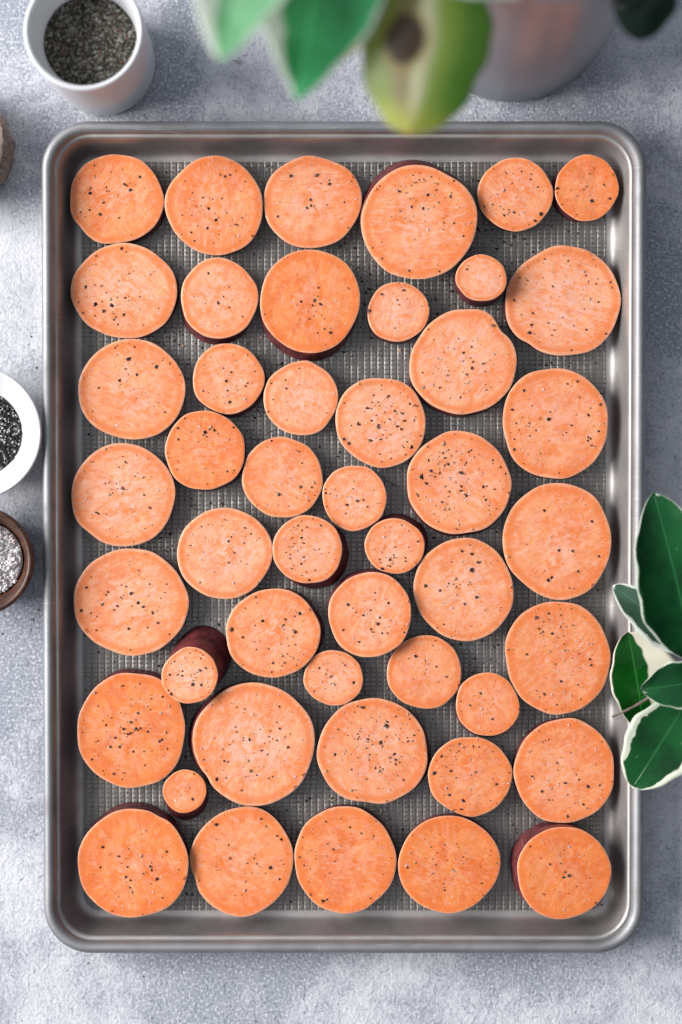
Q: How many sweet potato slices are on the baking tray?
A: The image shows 47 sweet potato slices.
